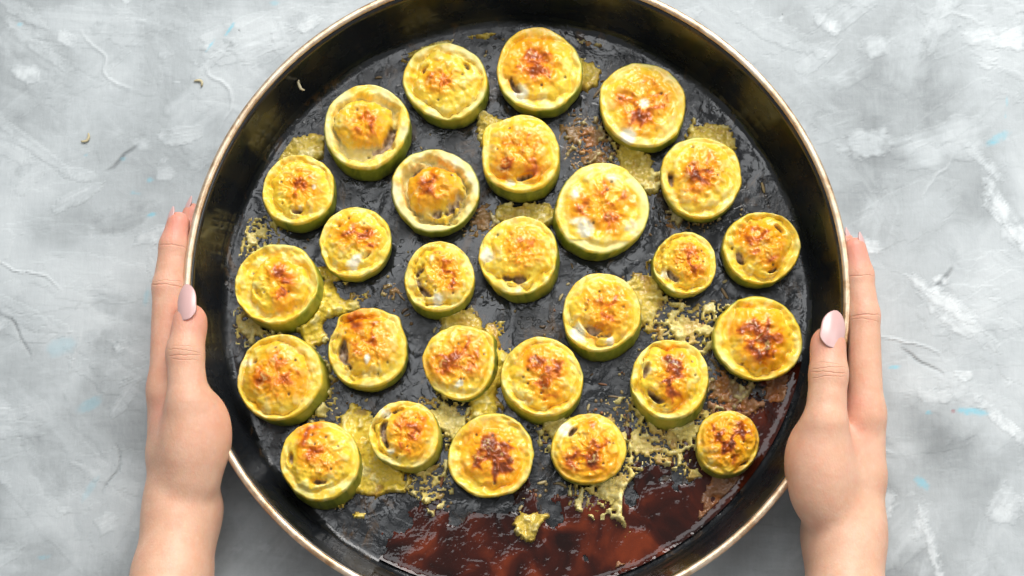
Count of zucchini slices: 27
